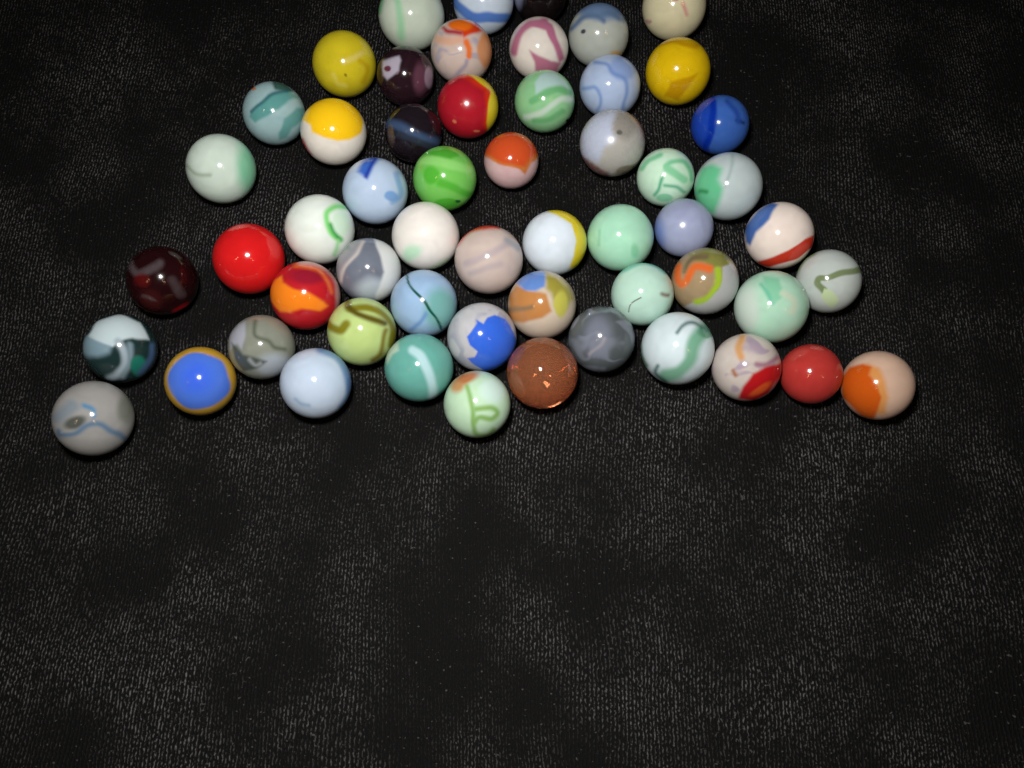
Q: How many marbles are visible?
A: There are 56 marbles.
